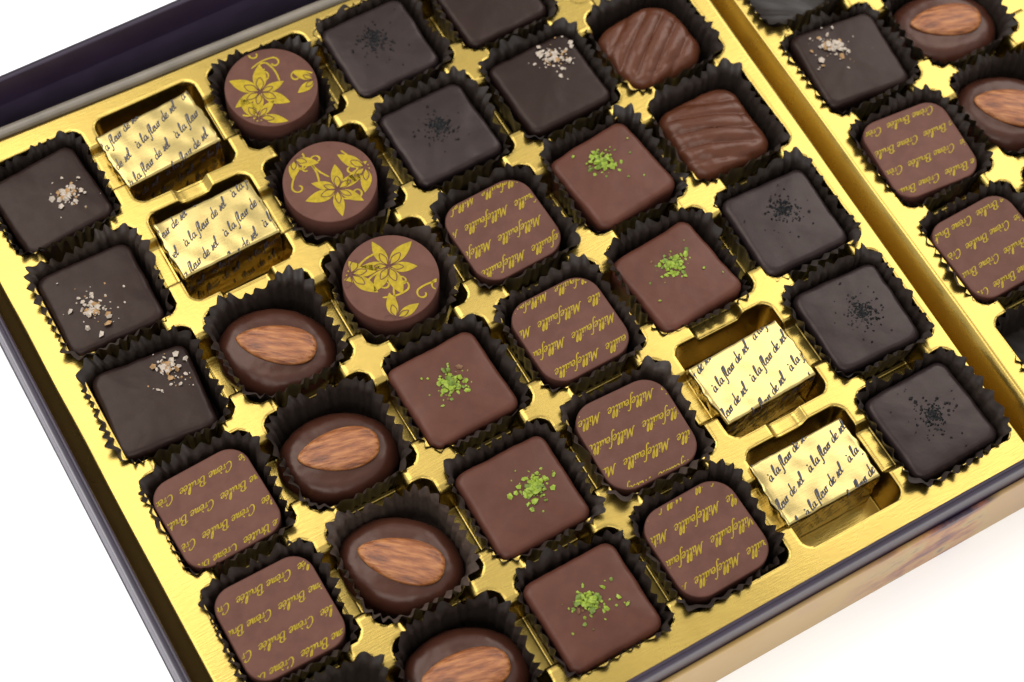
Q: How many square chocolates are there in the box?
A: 26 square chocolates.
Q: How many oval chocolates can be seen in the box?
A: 6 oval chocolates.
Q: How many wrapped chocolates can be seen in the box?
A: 4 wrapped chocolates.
